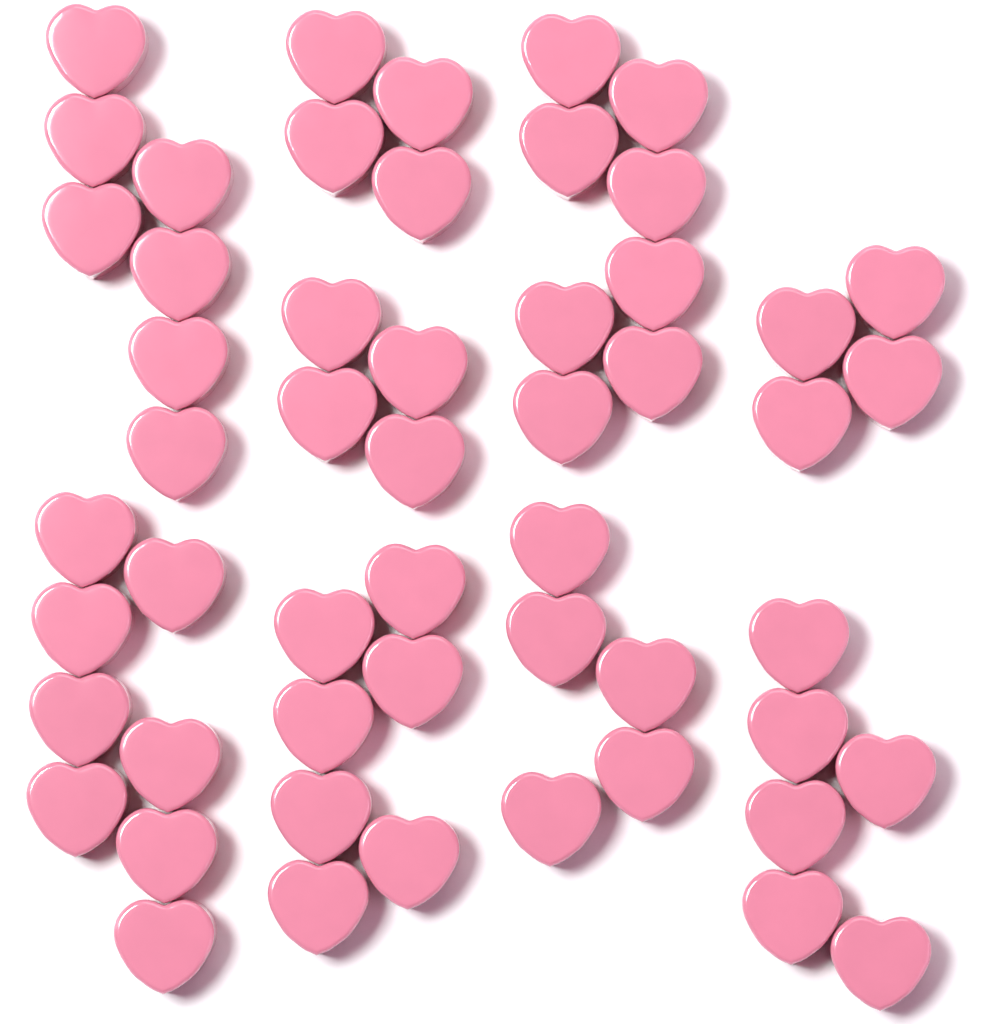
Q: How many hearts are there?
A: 53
